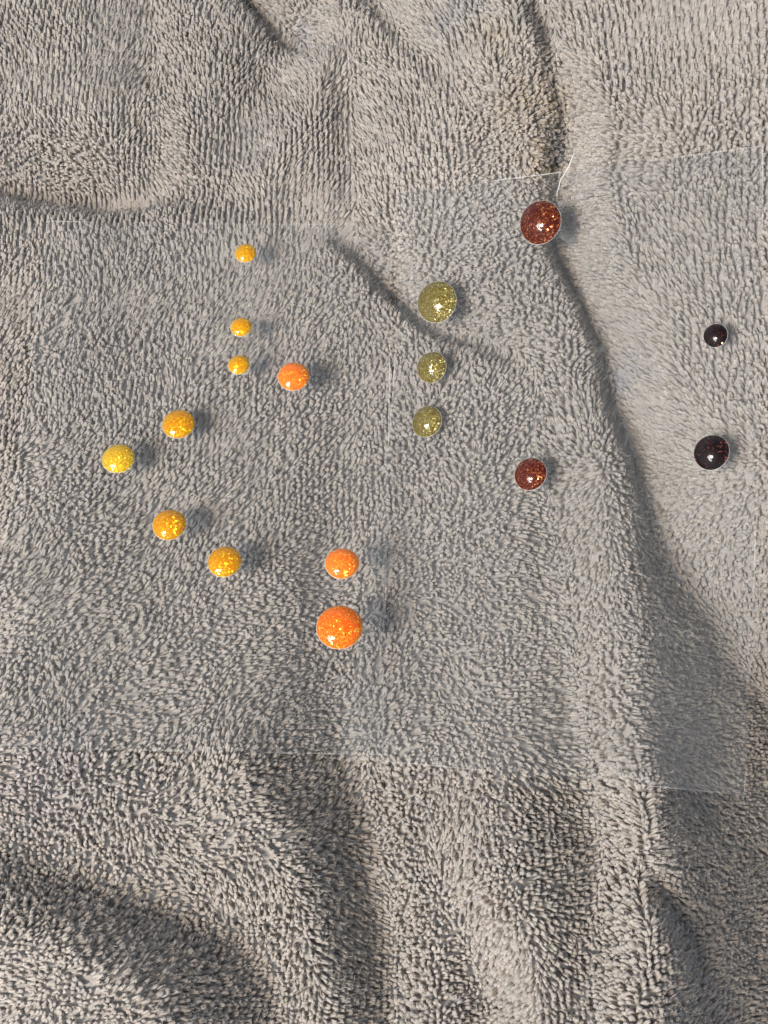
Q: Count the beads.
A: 17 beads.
